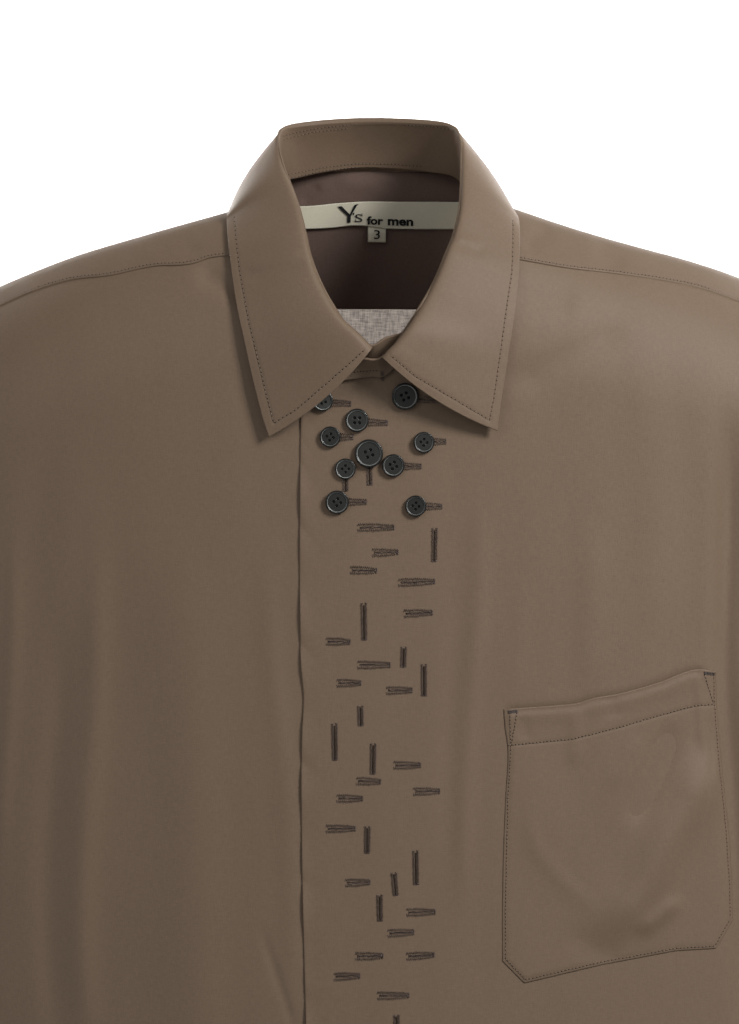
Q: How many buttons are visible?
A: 10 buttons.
